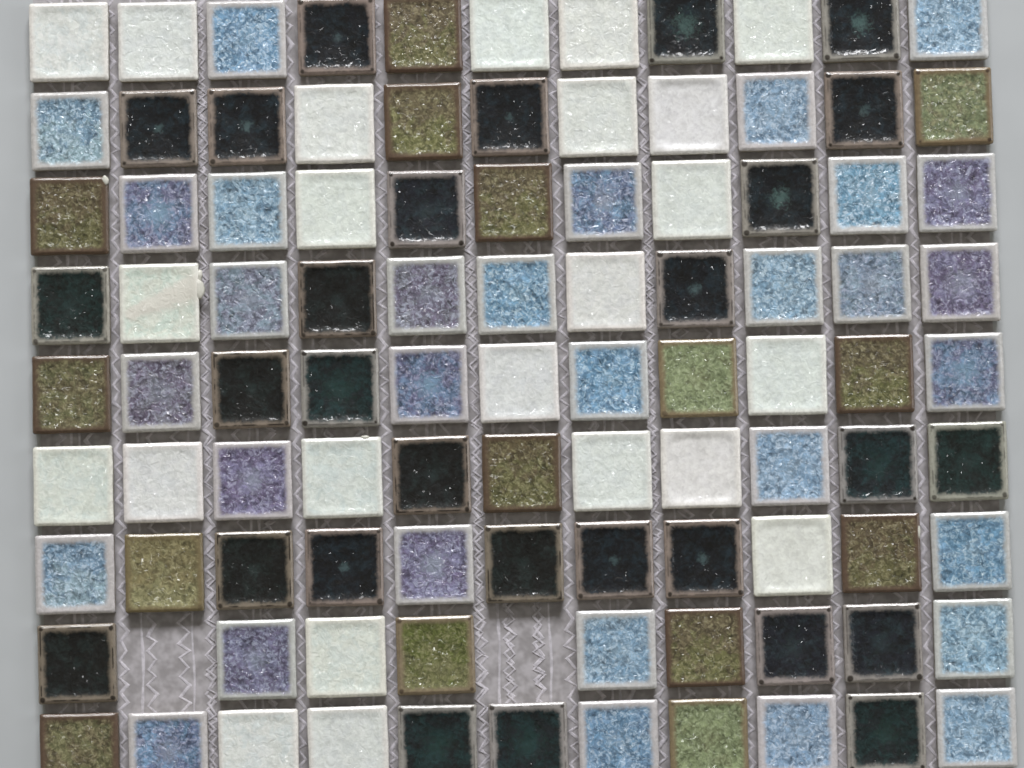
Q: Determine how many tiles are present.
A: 97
